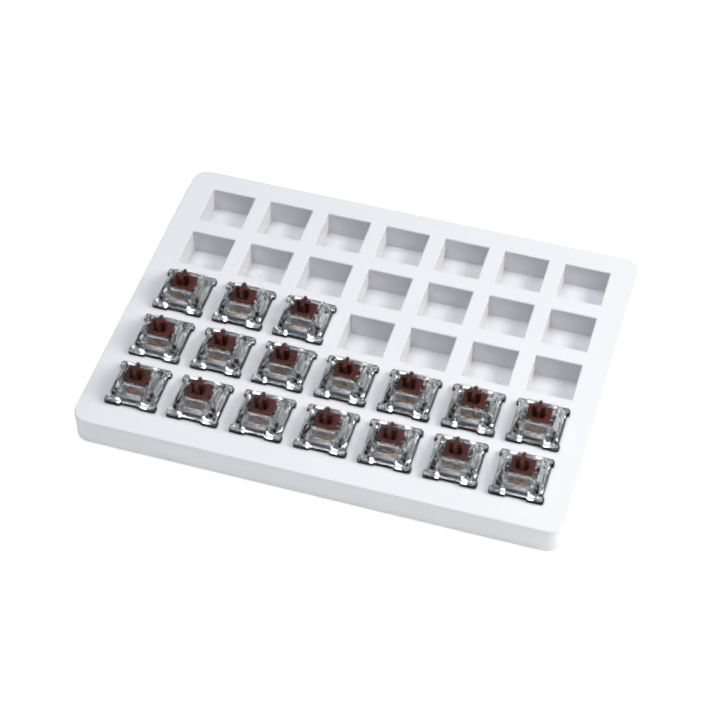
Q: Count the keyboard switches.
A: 17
